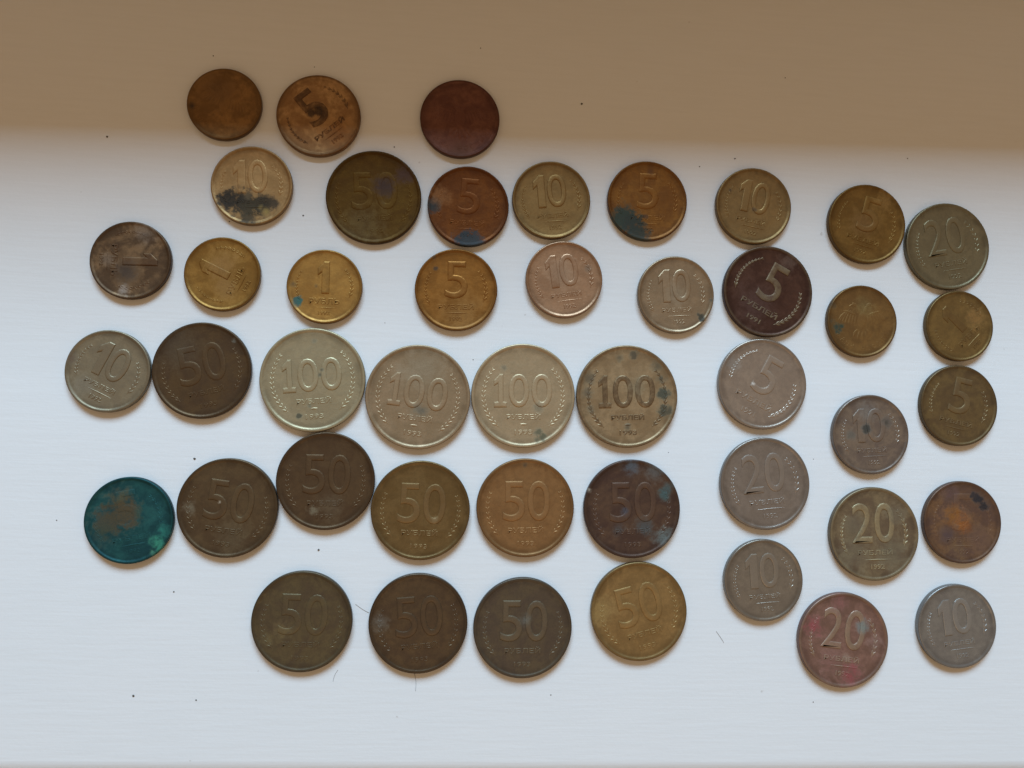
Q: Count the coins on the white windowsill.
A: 45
